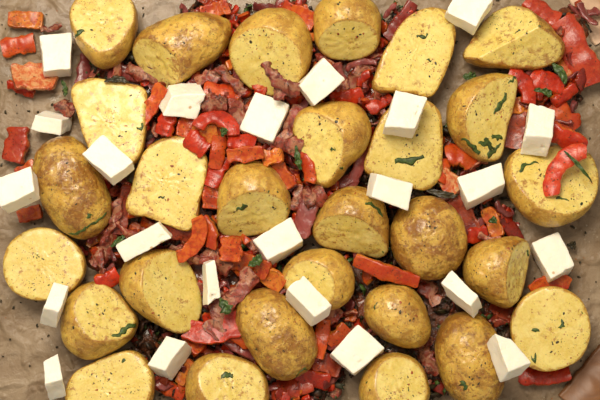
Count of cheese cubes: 23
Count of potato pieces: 28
